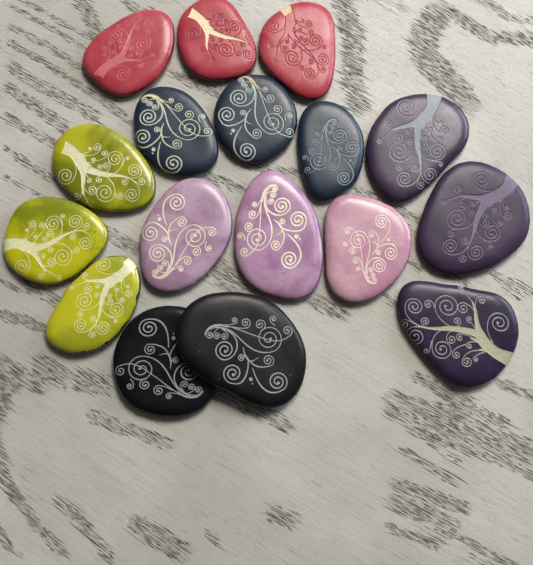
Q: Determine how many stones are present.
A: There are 17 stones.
